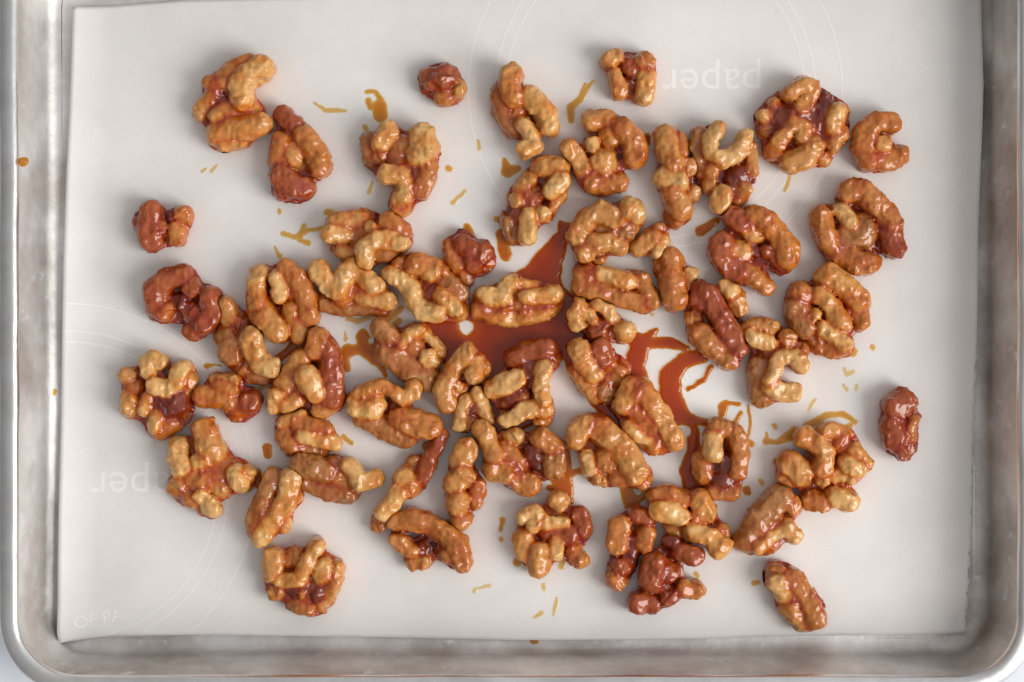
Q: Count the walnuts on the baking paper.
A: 61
